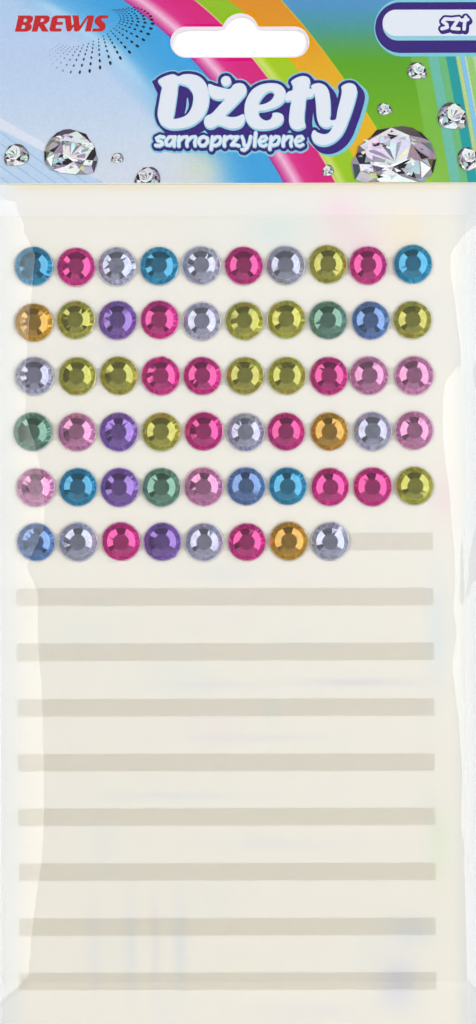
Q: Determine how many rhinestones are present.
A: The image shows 58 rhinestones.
